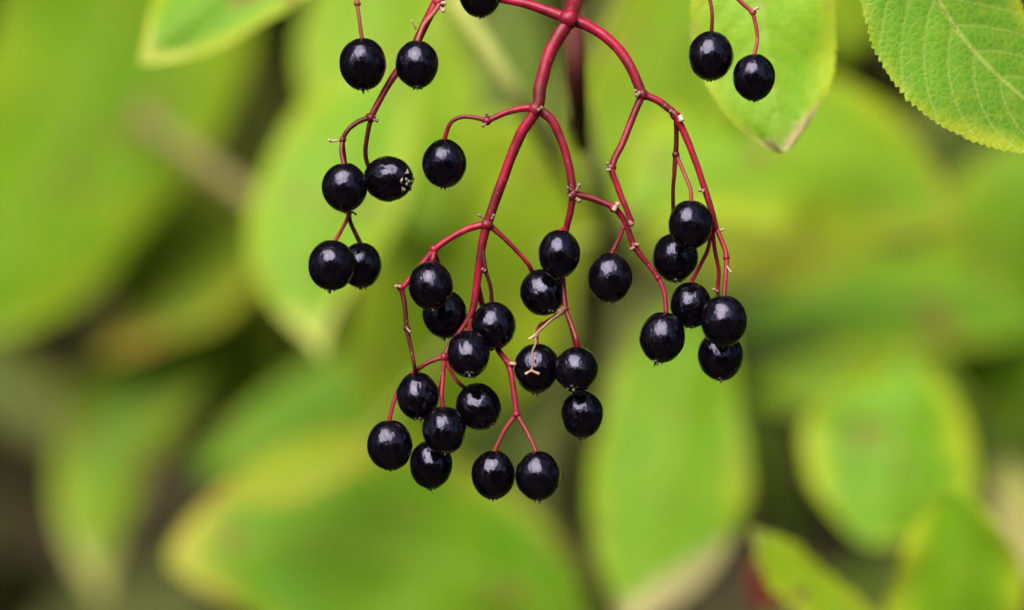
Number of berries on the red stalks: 33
